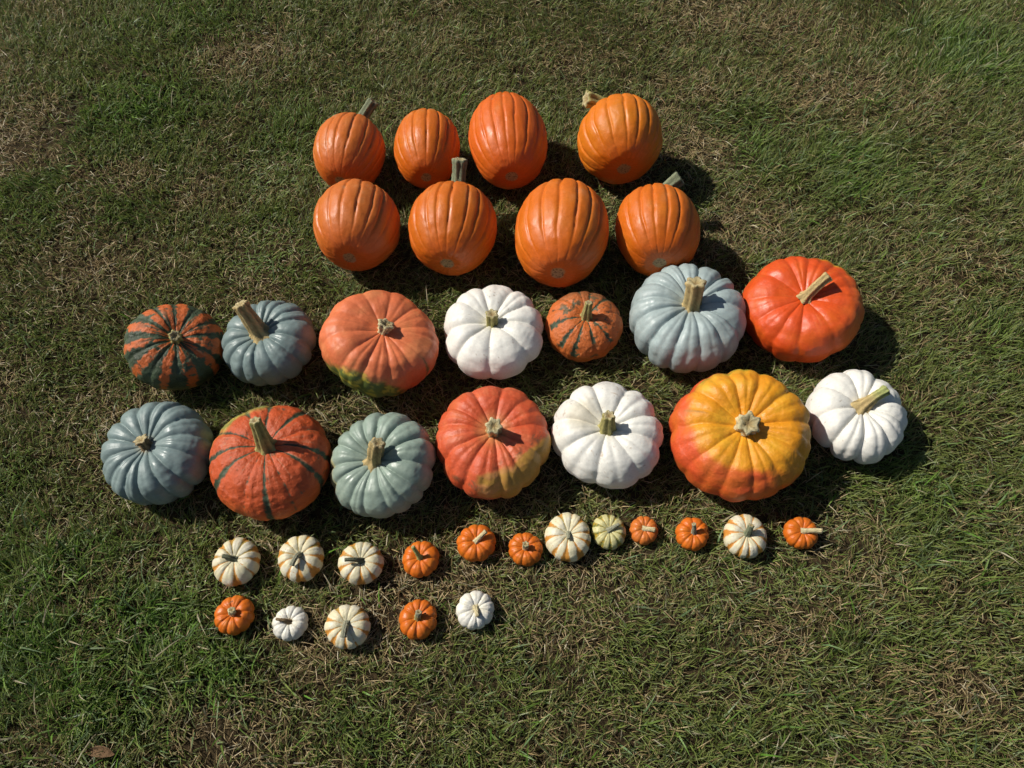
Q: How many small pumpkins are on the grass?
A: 17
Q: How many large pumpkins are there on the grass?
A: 22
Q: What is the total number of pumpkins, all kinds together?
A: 39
